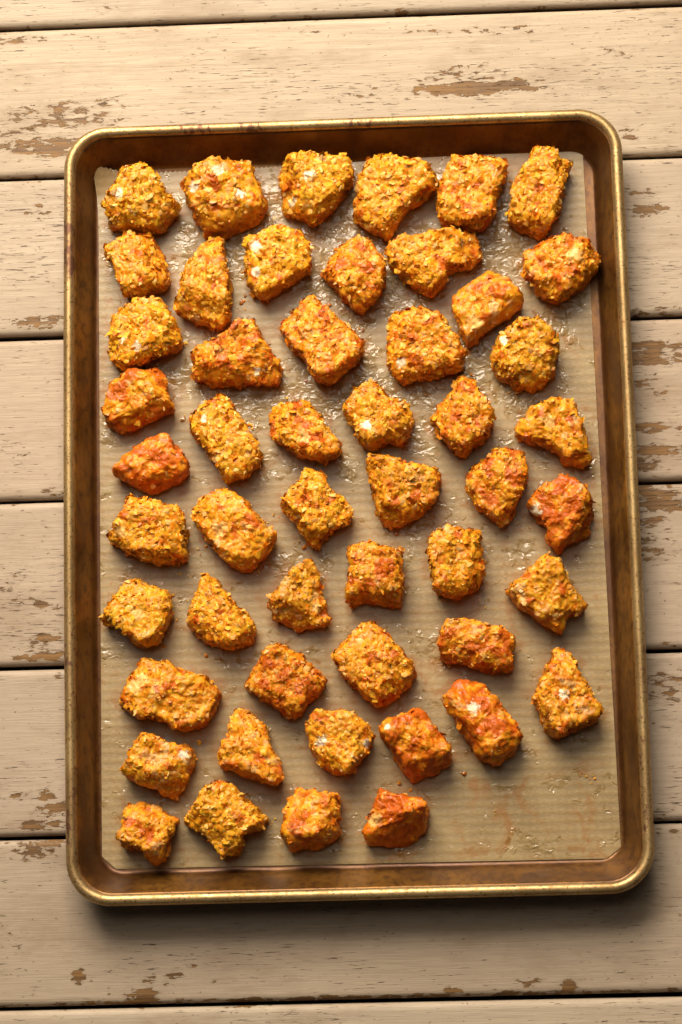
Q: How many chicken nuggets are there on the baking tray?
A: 51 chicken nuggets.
